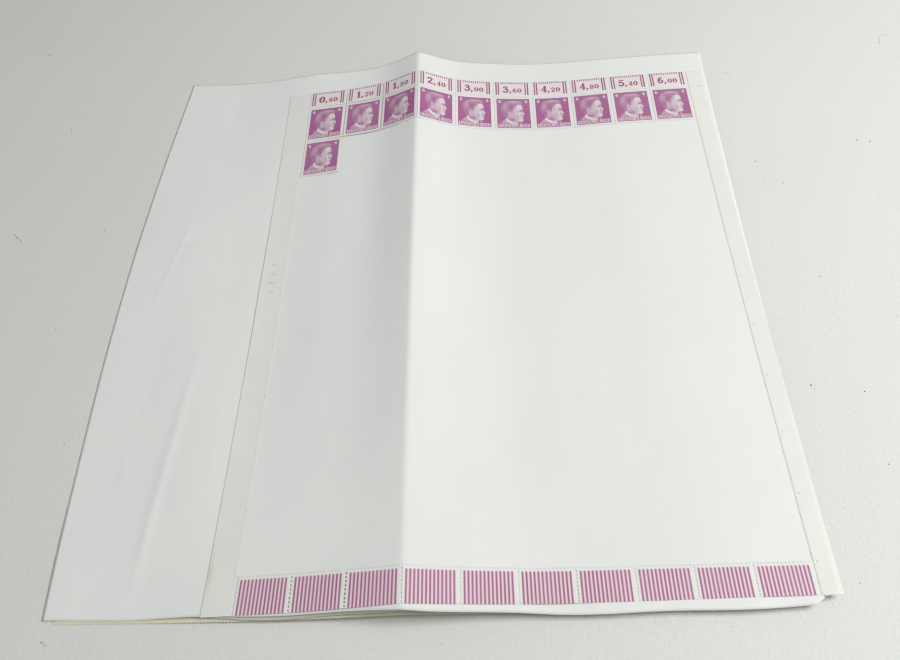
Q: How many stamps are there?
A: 11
